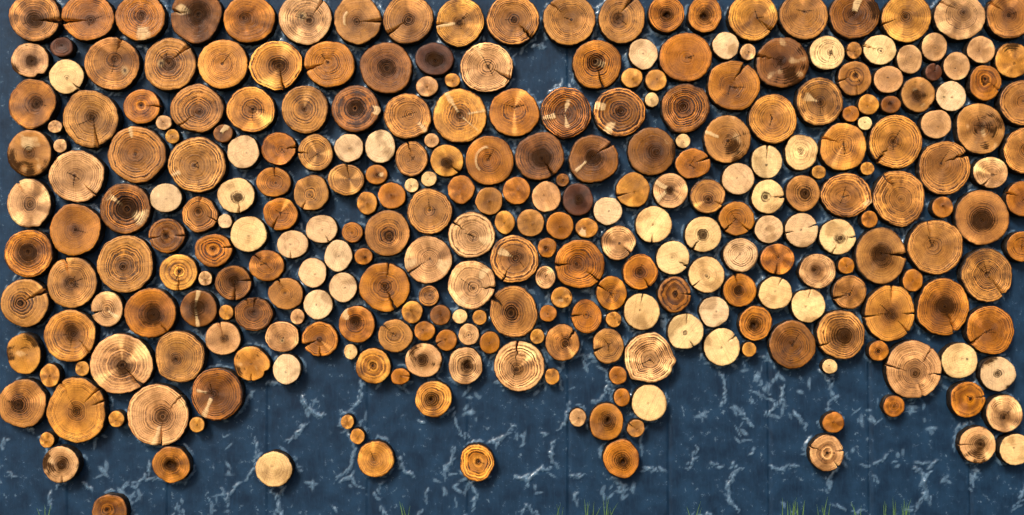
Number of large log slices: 96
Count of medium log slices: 127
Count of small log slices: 73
